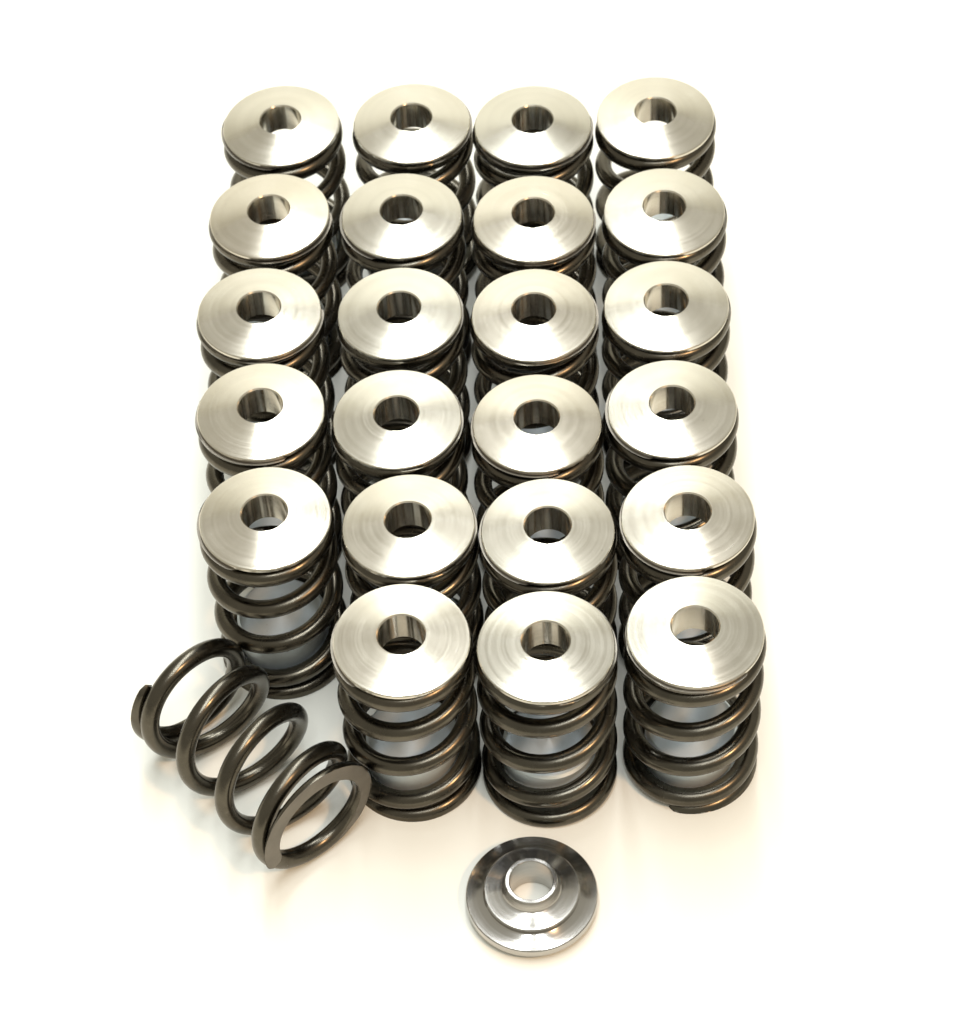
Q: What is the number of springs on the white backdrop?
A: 24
